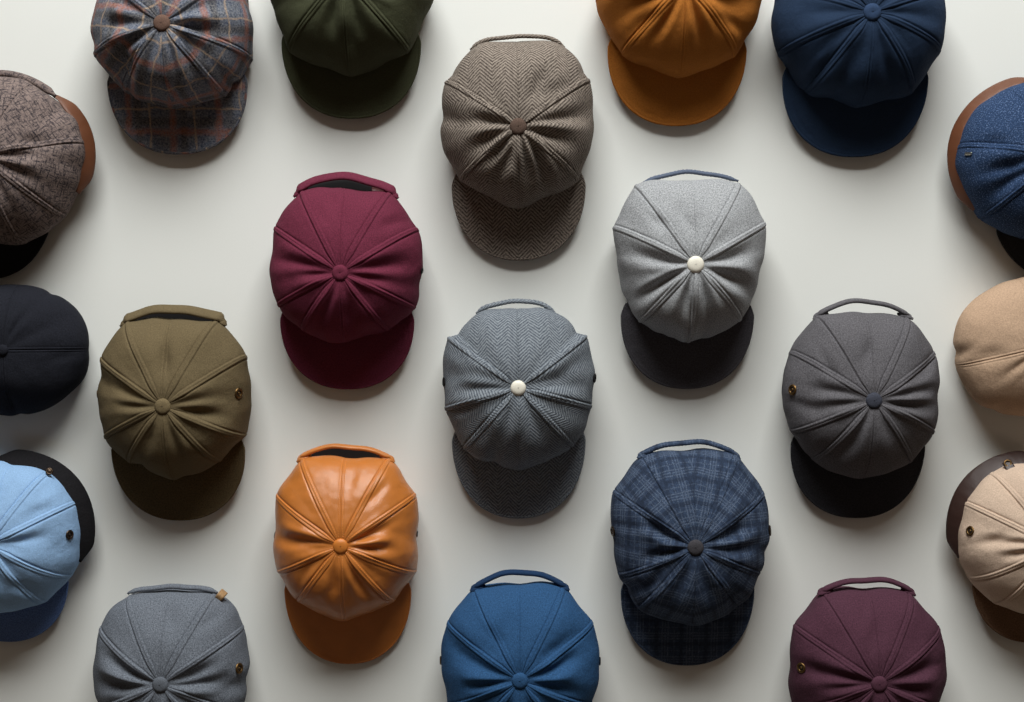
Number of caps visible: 21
